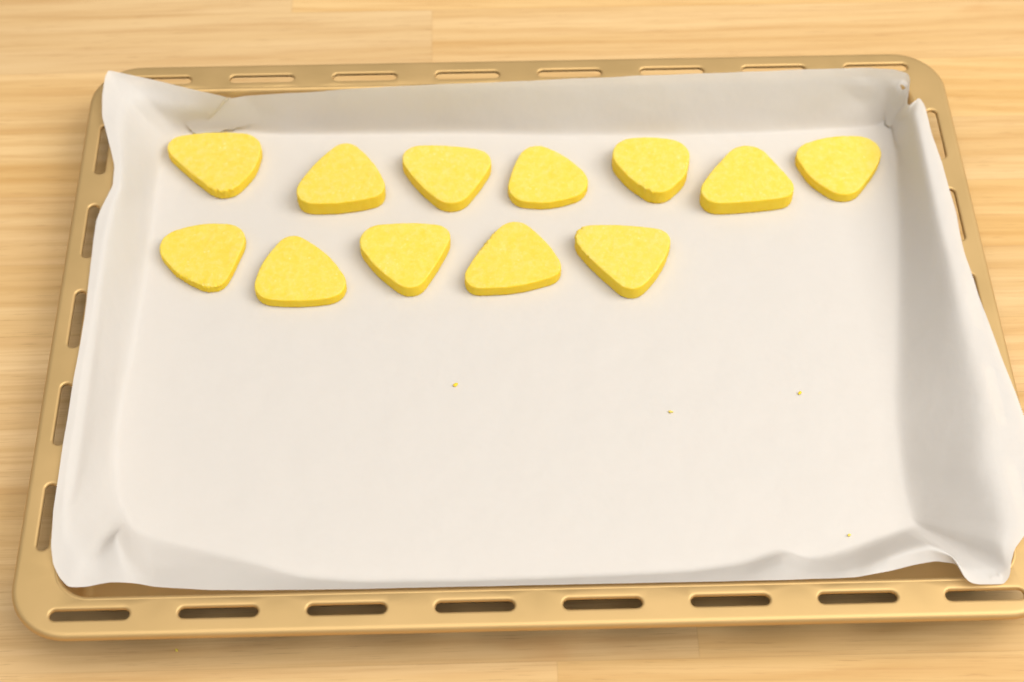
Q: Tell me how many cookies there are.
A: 12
